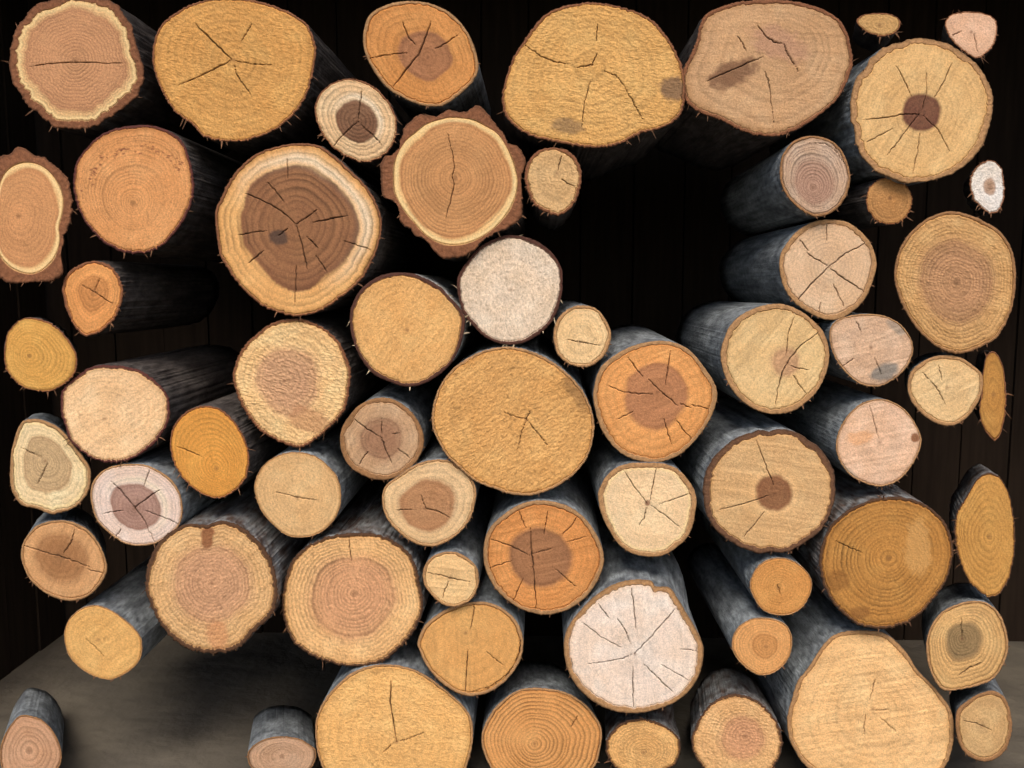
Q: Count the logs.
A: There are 62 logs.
